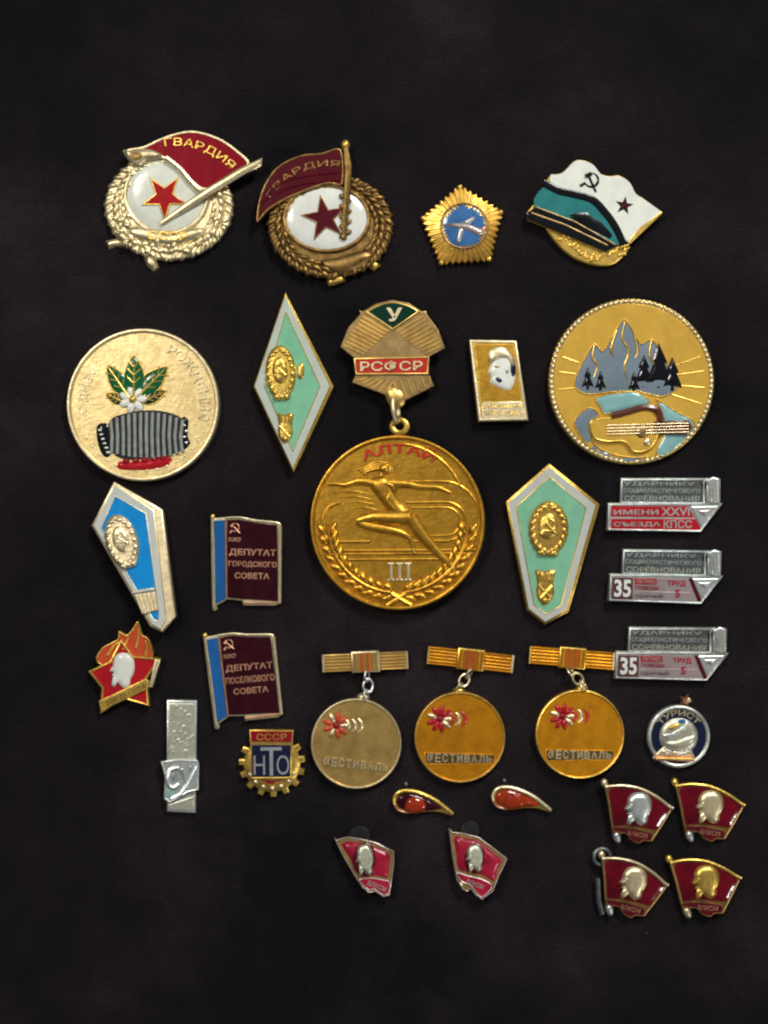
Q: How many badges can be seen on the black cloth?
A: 31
